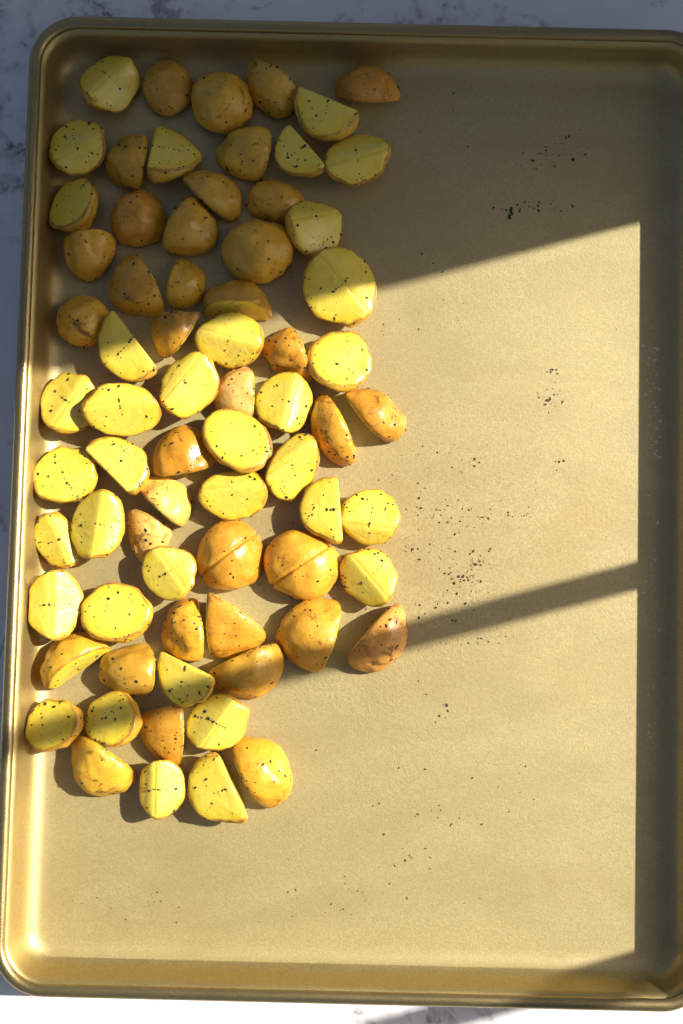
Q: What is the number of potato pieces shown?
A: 71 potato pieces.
